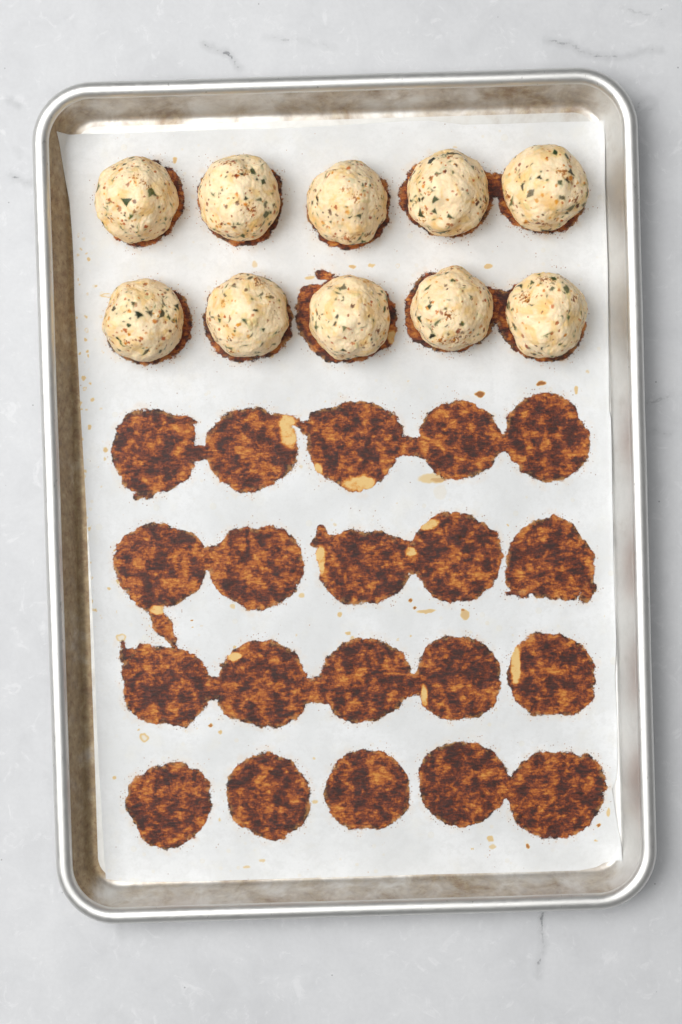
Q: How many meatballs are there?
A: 10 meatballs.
